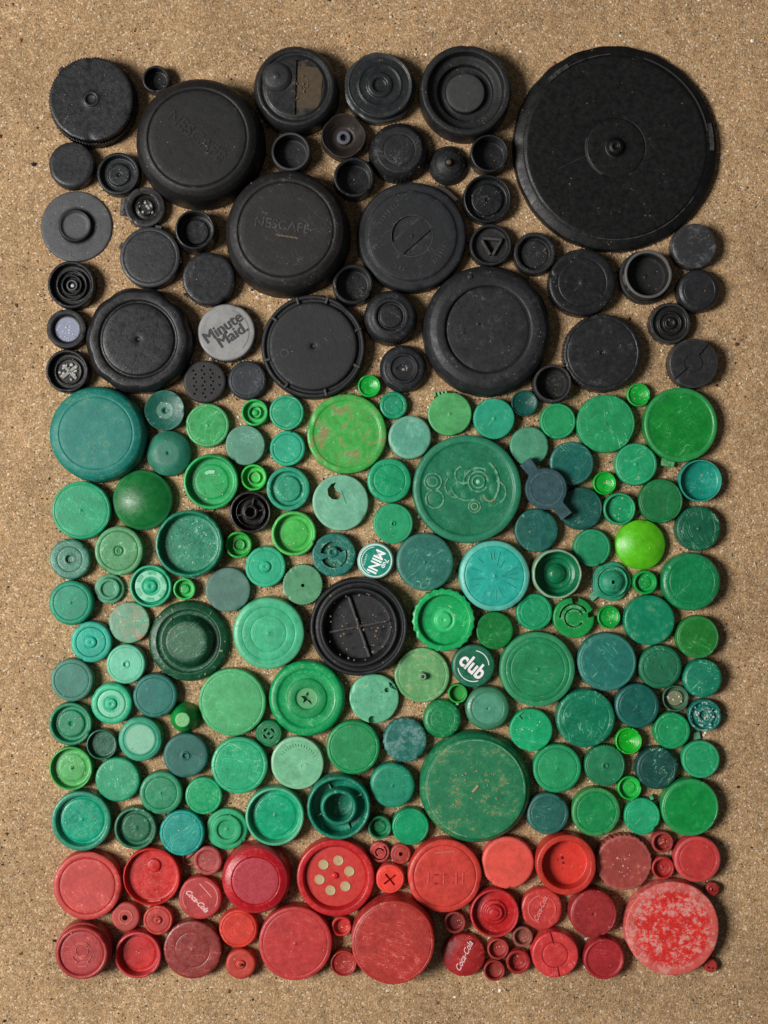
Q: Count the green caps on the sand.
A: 127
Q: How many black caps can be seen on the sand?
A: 46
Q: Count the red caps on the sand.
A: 41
